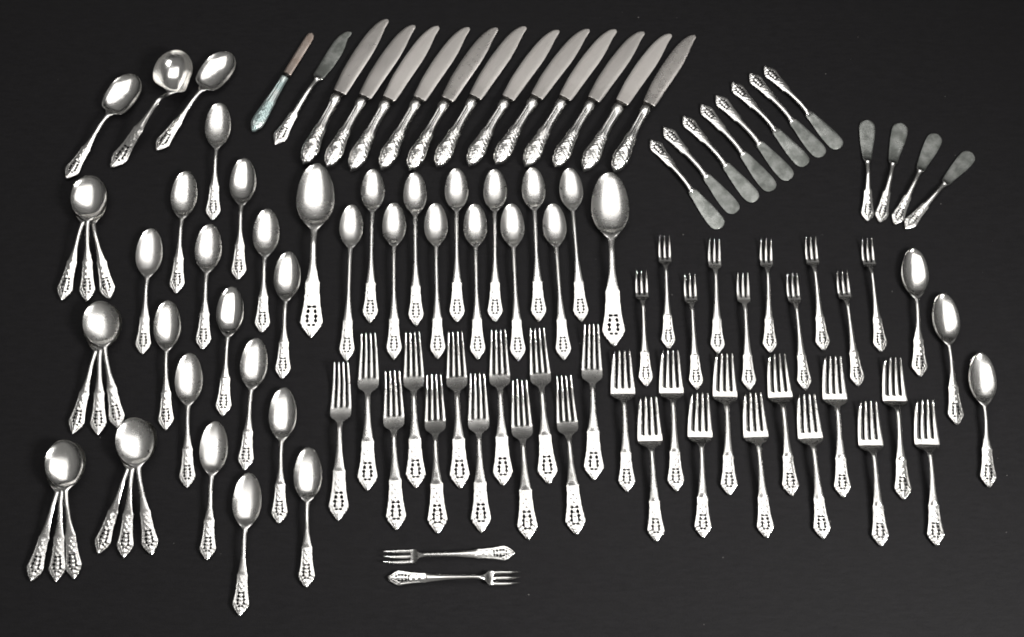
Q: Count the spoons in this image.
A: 46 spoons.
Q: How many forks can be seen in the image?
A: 36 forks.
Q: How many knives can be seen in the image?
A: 26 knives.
